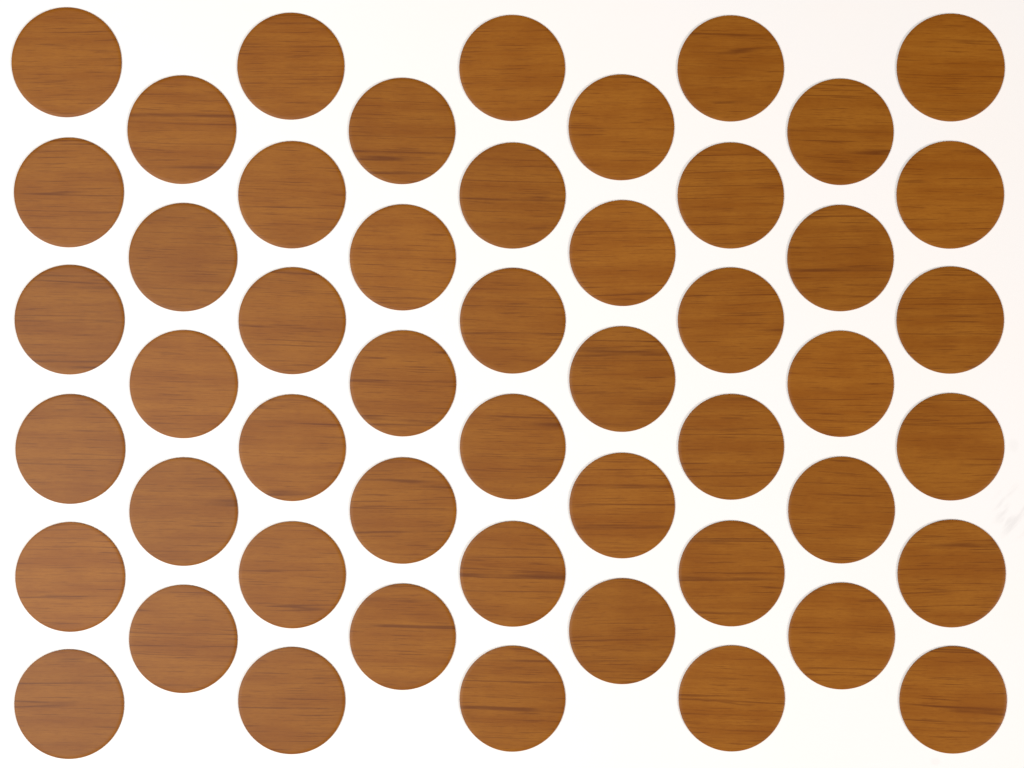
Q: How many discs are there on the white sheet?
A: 50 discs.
